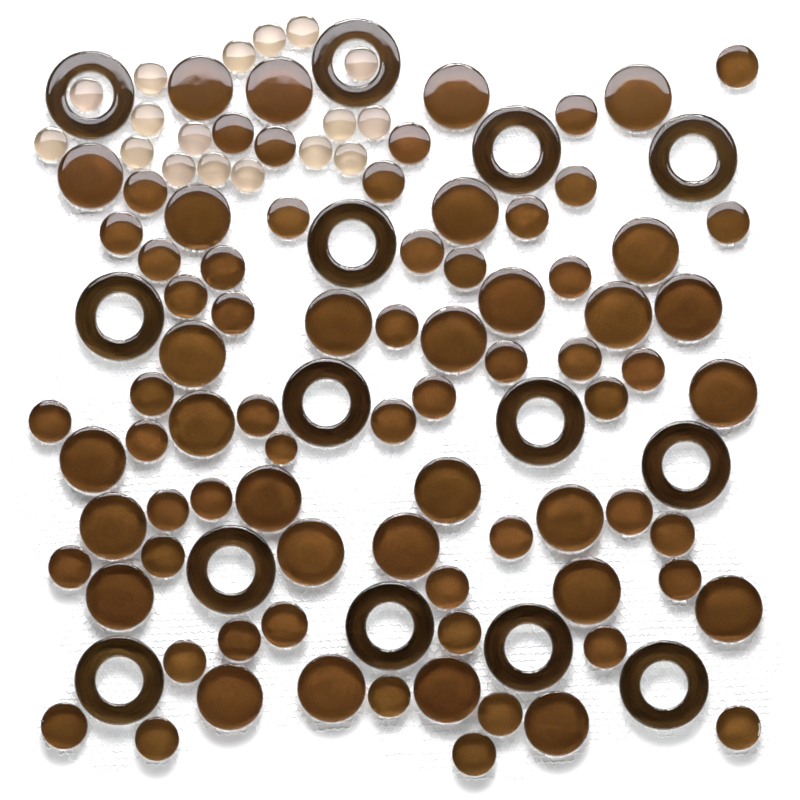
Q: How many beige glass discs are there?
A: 17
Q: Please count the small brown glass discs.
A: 51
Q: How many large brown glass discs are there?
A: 30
